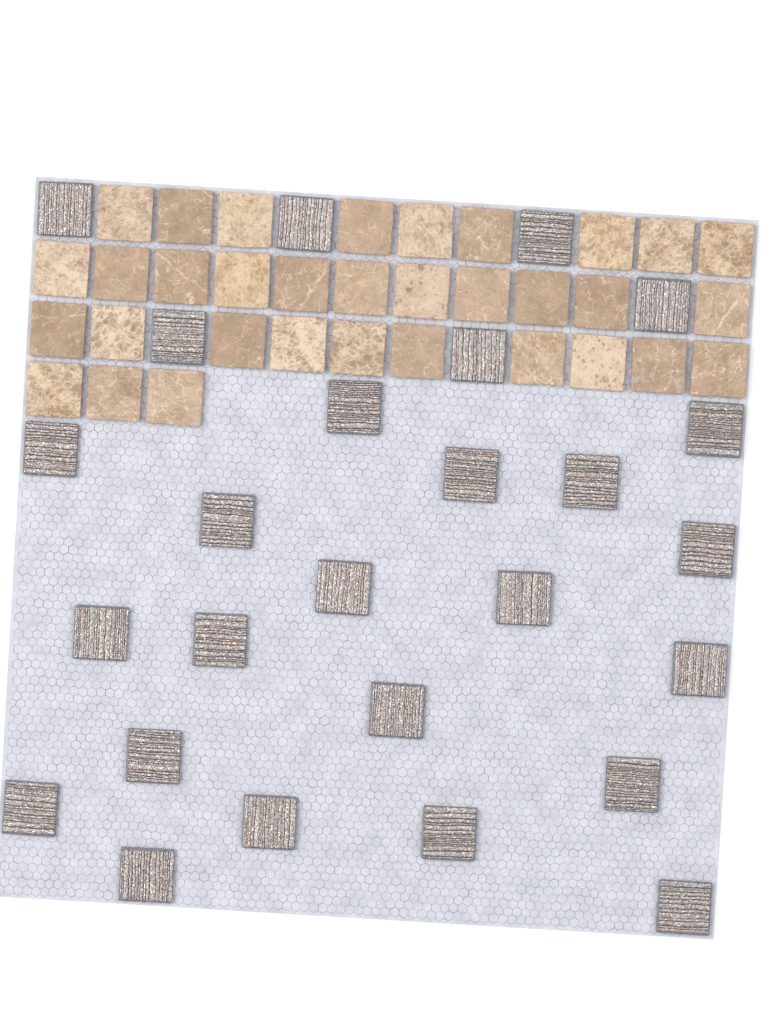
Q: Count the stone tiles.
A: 33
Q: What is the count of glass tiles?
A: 26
